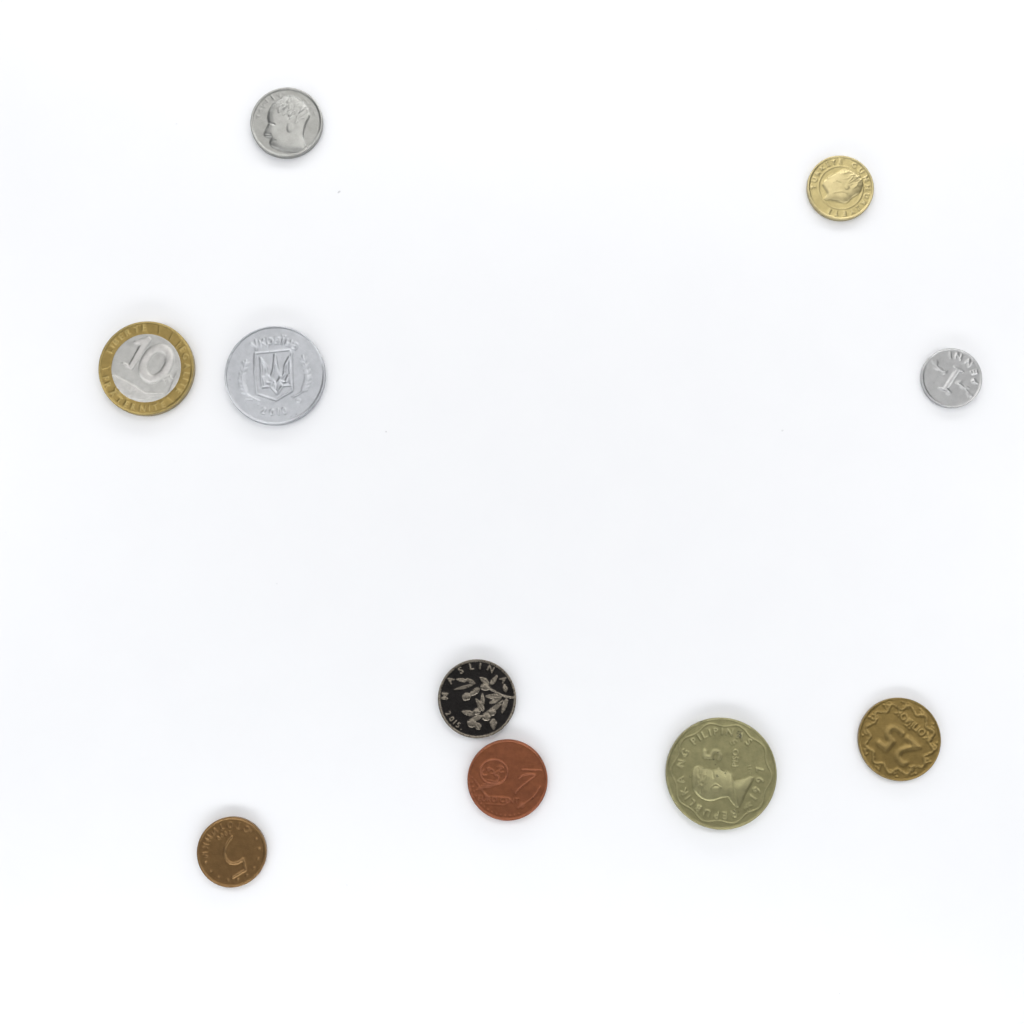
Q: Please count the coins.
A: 10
